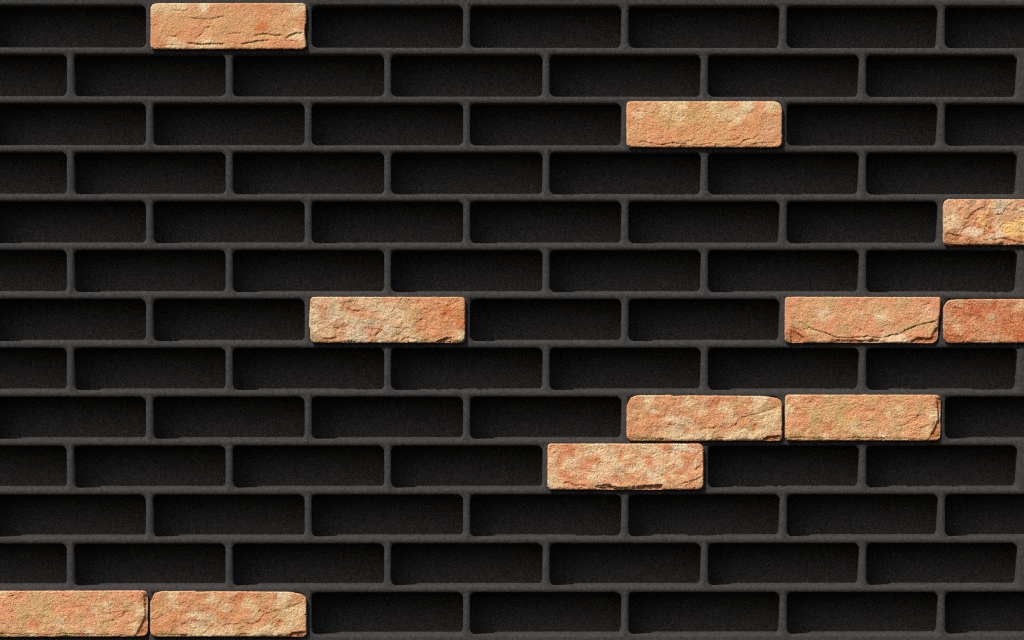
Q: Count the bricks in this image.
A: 11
